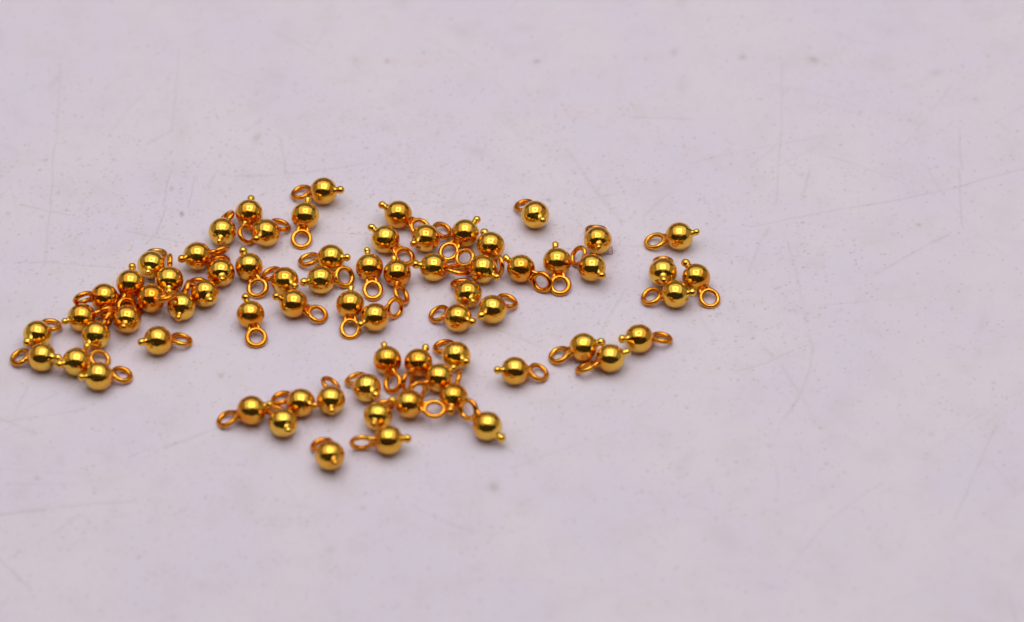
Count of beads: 70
